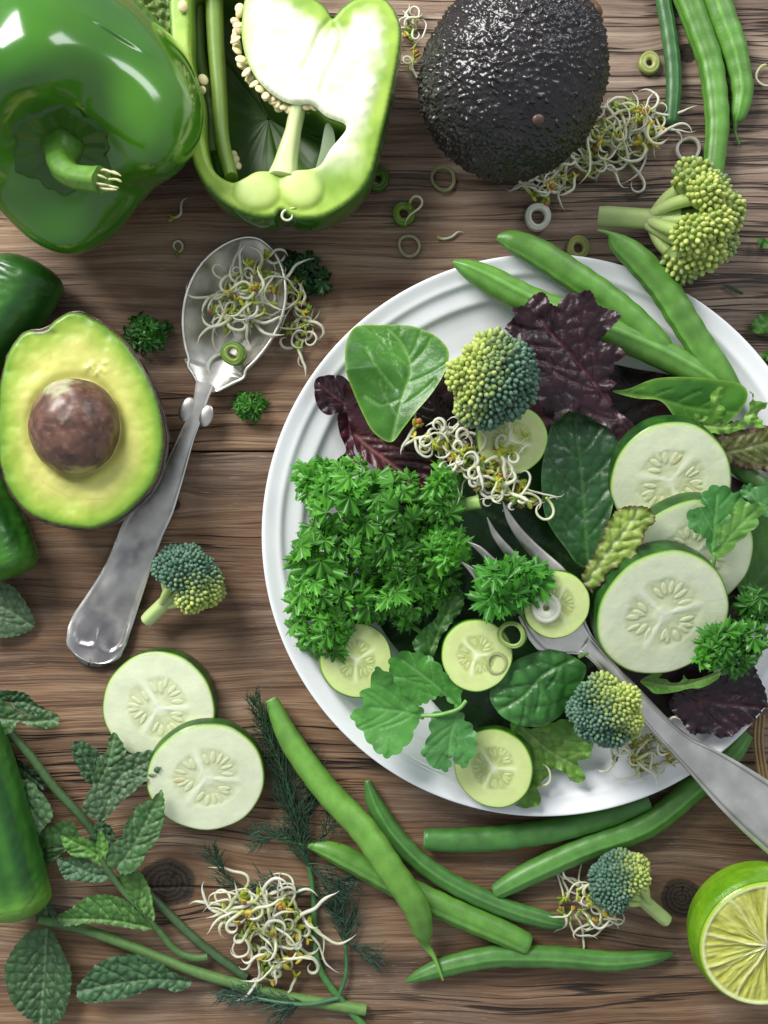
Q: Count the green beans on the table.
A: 13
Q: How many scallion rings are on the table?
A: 13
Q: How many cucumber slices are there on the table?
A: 10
